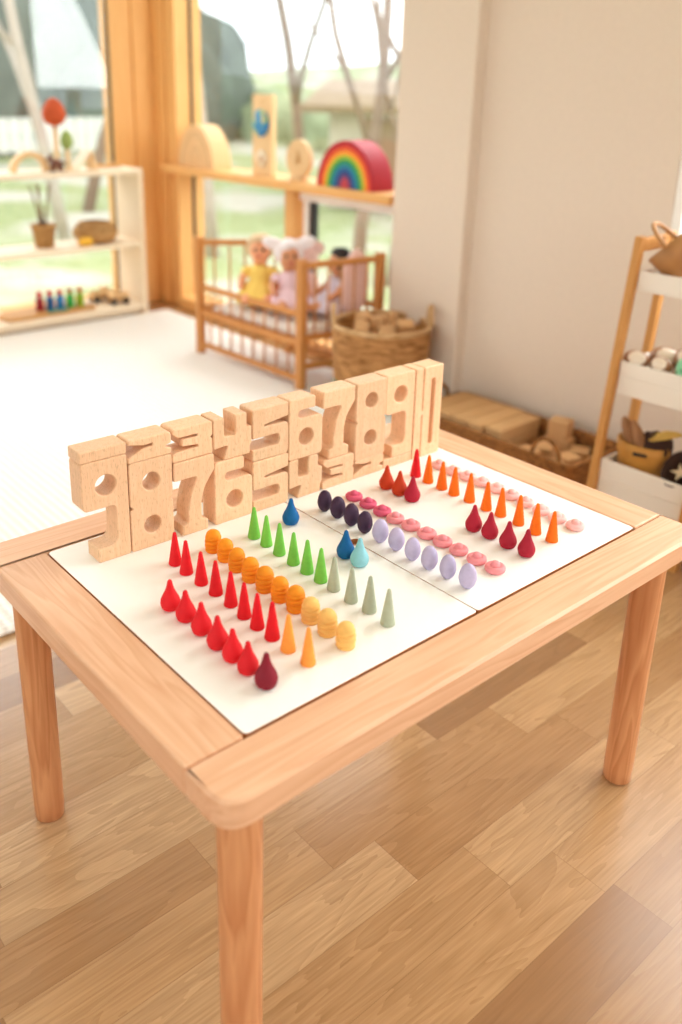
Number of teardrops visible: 17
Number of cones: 30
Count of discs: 20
